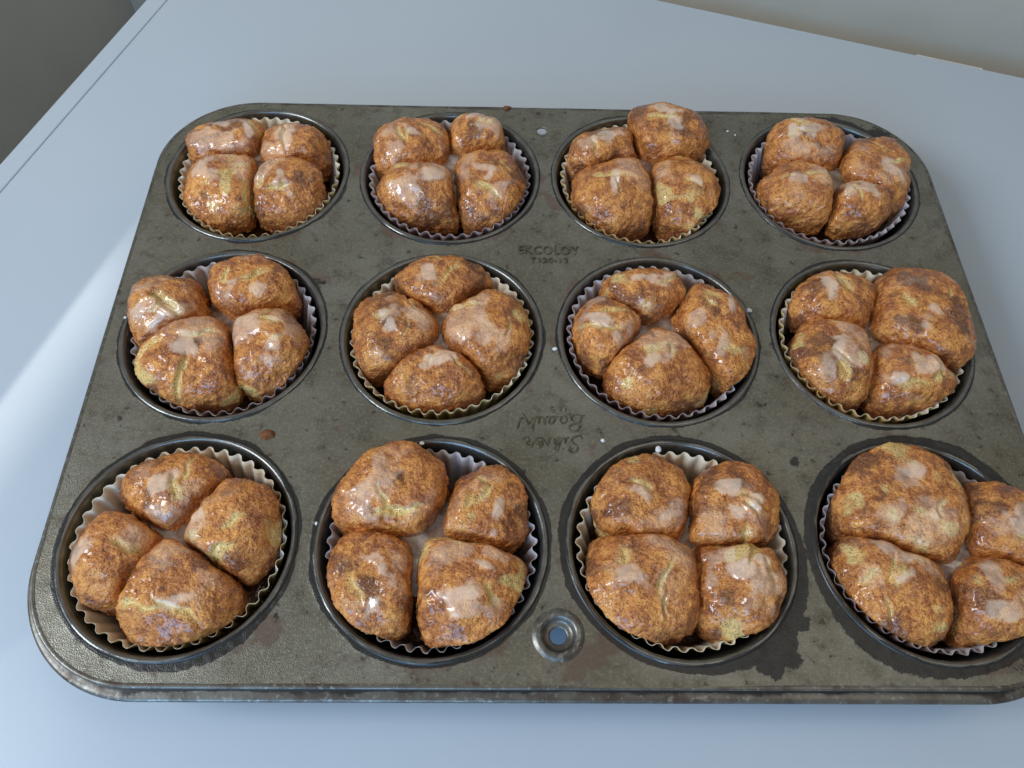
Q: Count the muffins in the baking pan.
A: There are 12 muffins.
